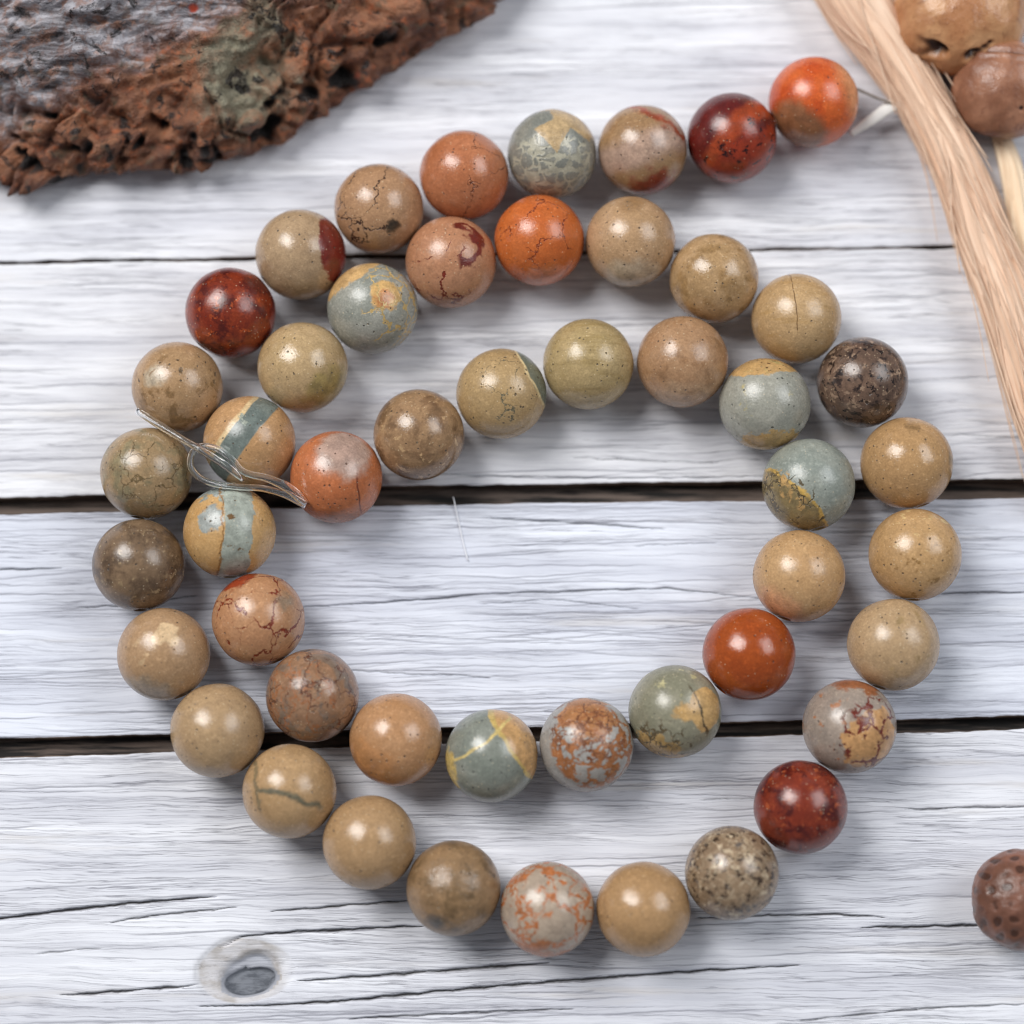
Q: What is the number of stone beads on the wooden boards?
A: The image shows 49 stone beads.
